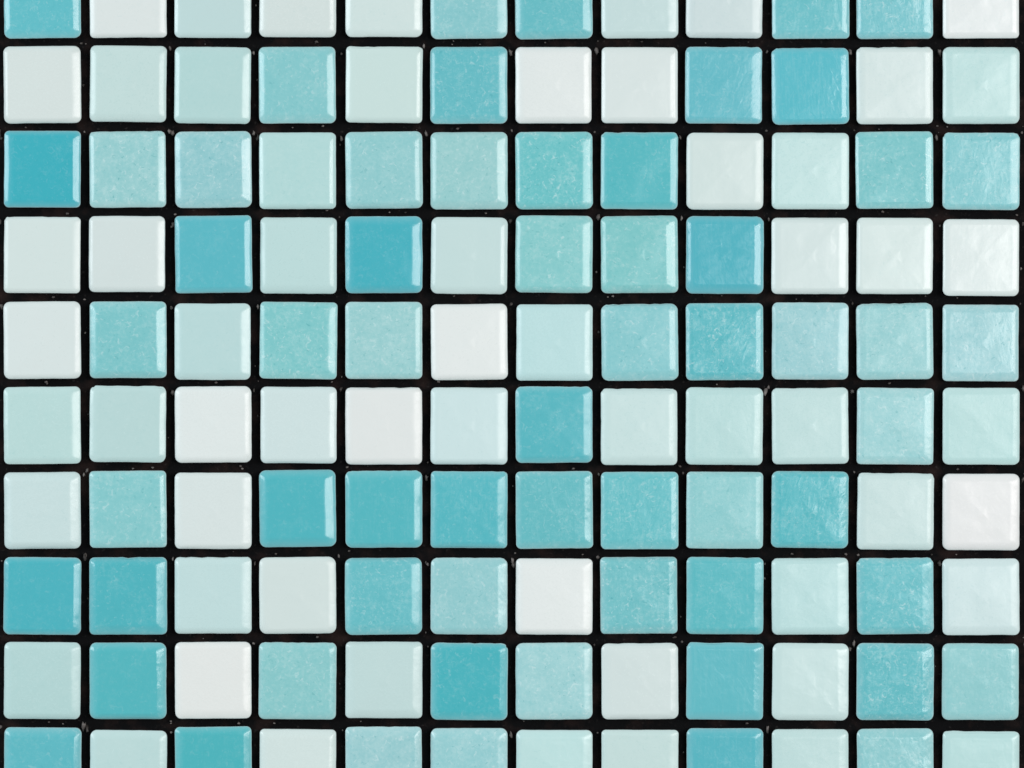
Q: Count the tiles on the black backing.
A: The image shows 120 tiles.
